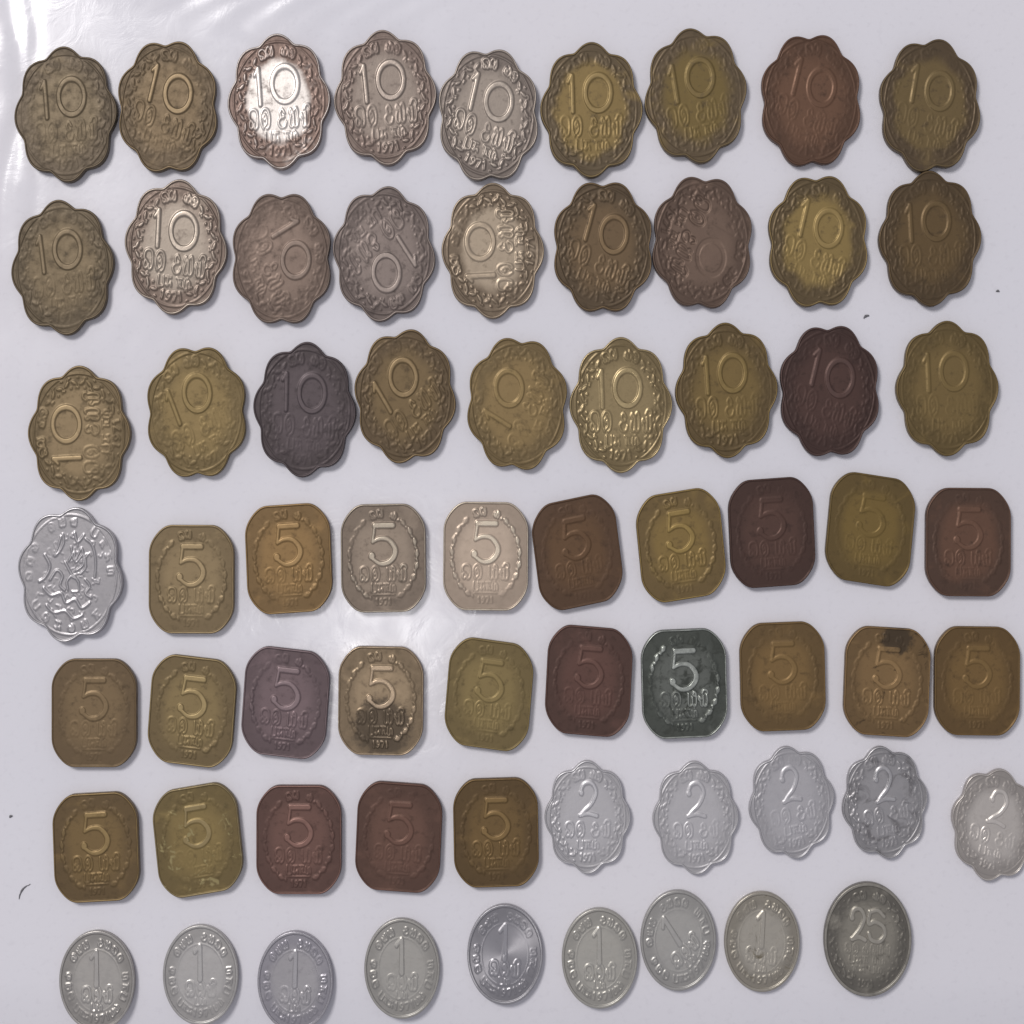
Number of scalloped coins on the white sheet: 33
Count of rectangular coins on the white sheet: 24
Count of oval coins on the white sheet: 9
